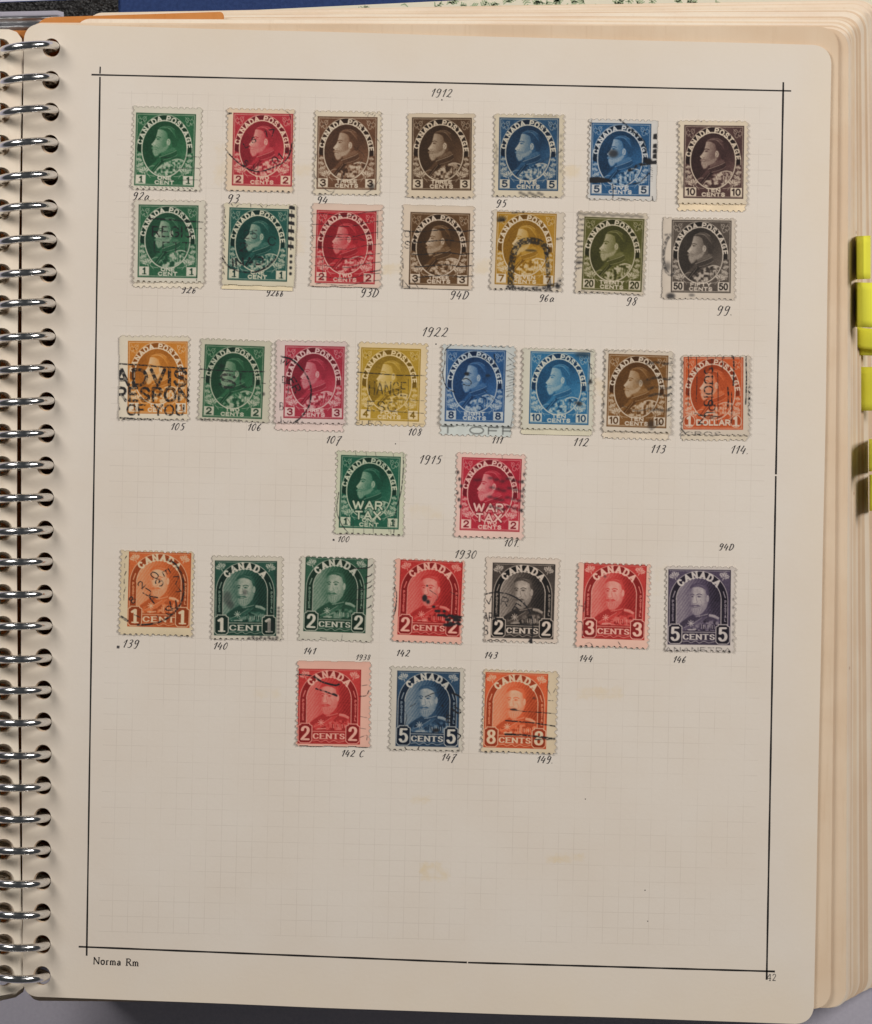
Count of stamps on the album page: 34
